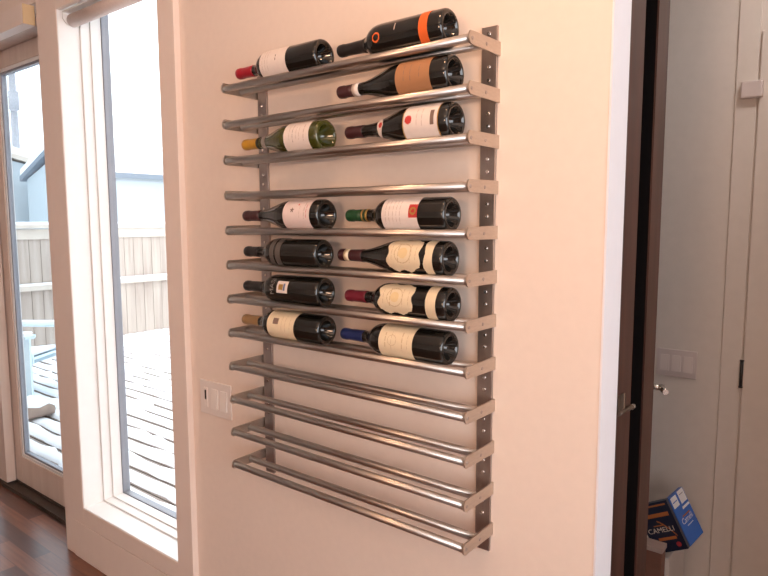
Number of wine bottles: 13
